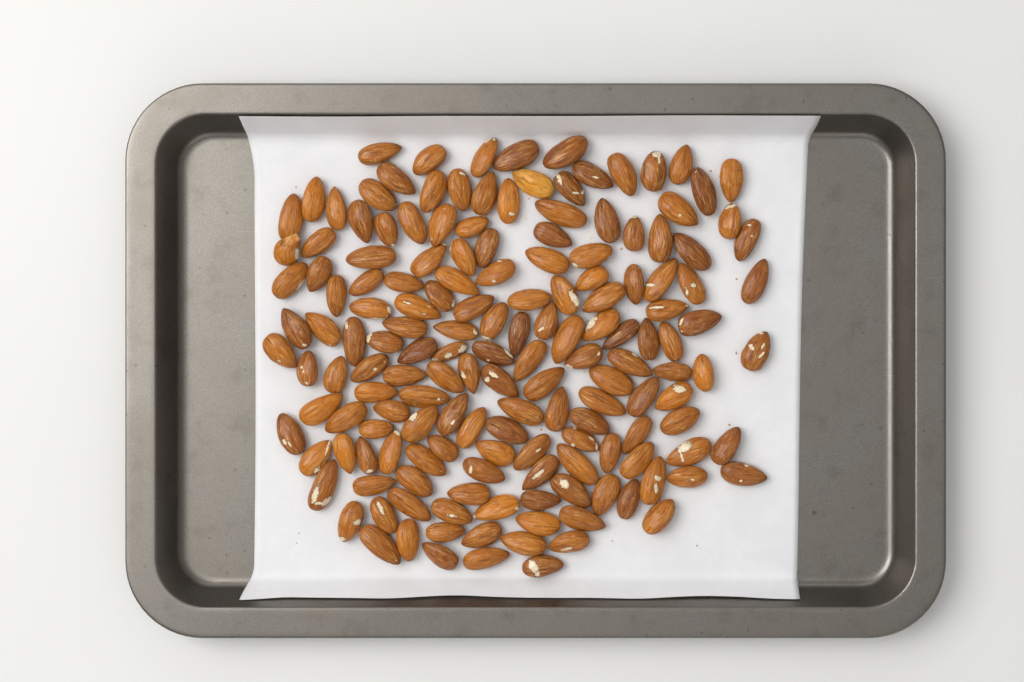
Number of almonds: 161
